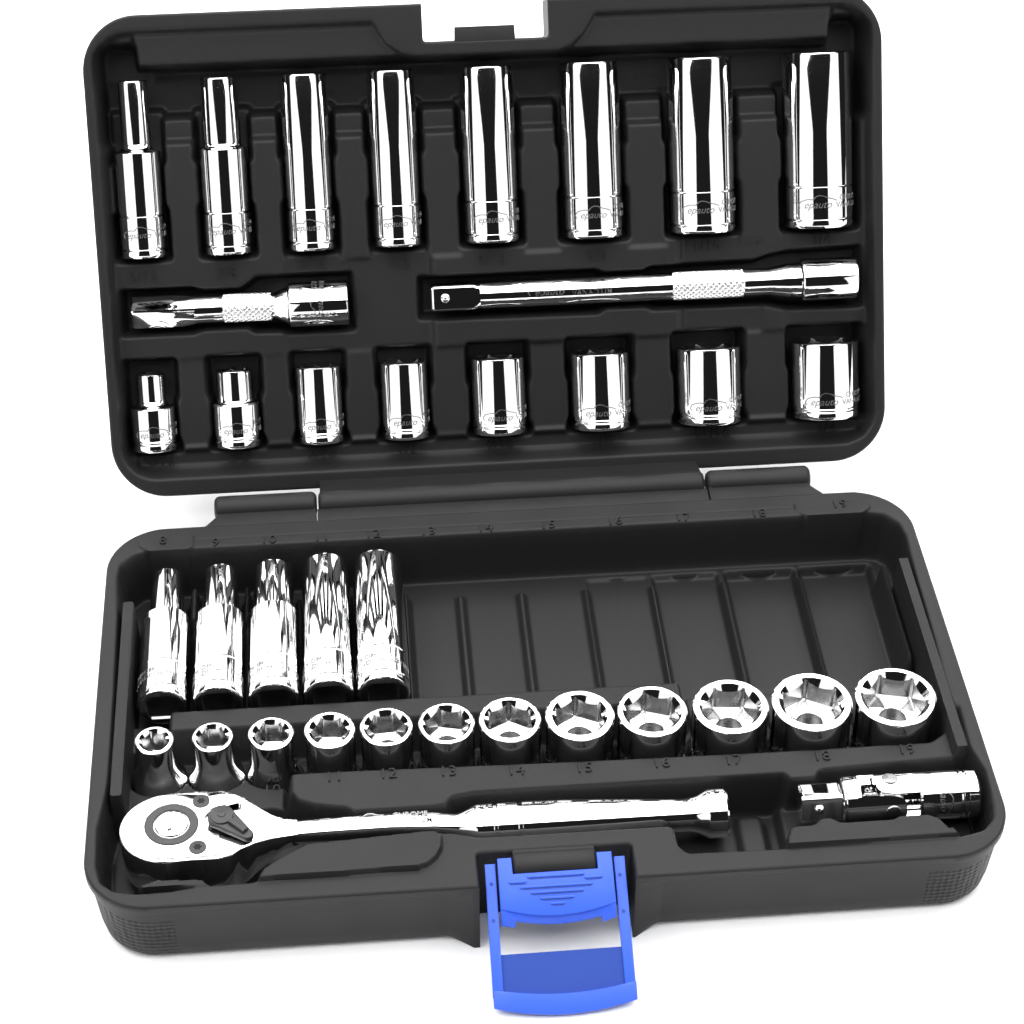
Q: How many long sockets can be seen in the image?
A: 13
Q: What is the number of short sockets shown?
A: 20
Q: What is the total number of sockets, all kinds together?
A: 33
